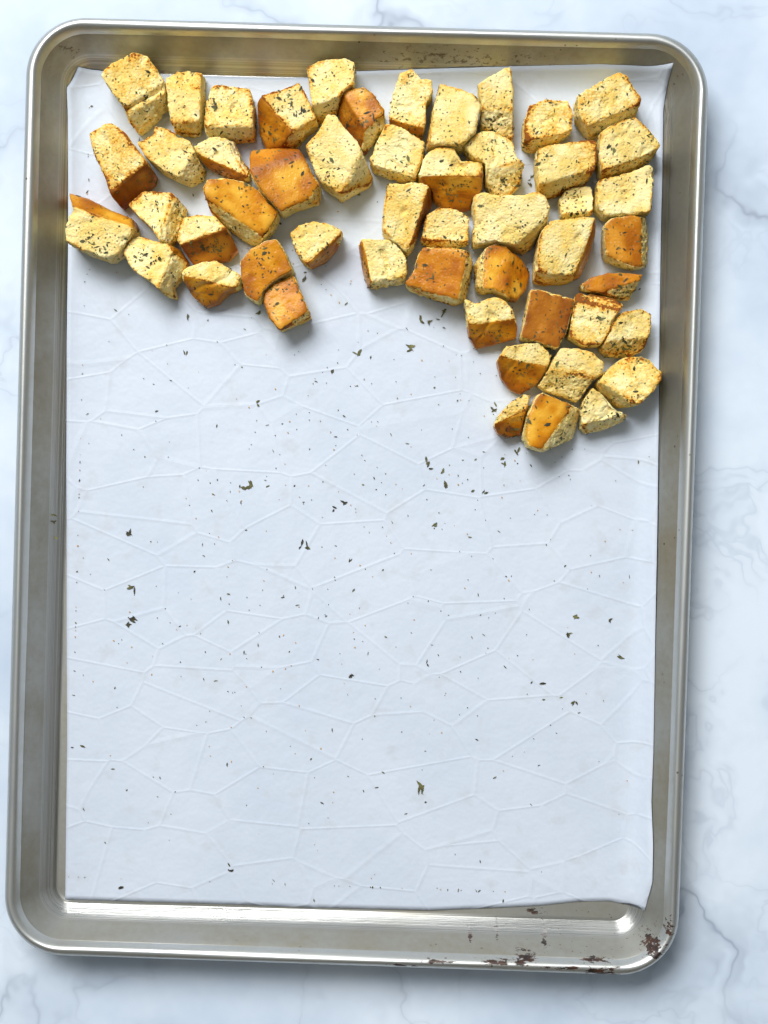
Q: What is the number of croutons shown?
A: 51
